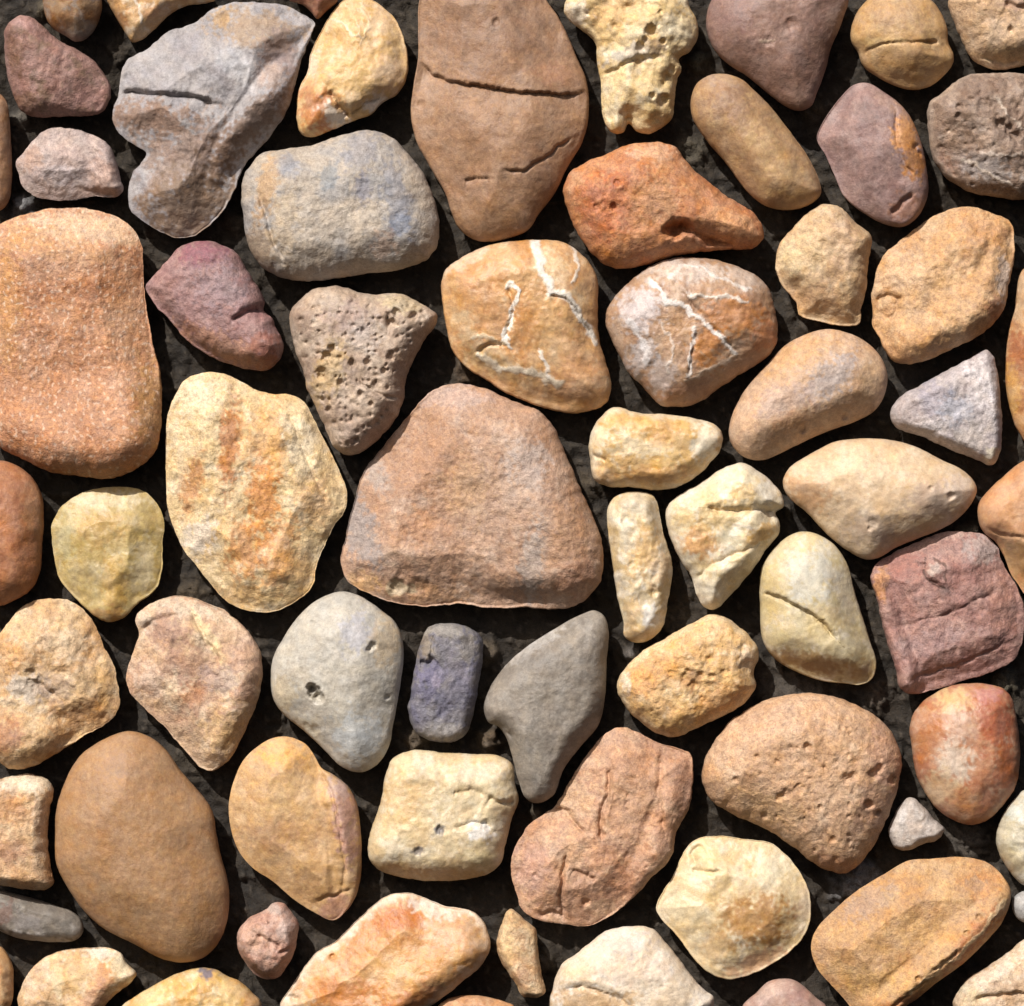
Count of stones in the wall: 68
